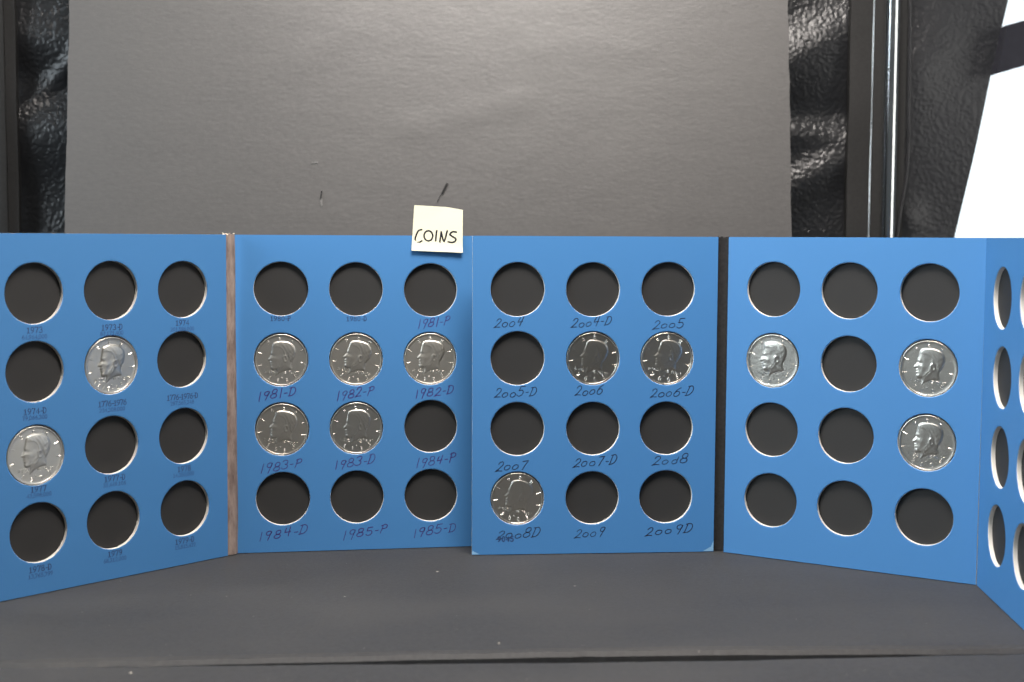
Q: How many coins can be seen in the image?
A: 13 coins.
